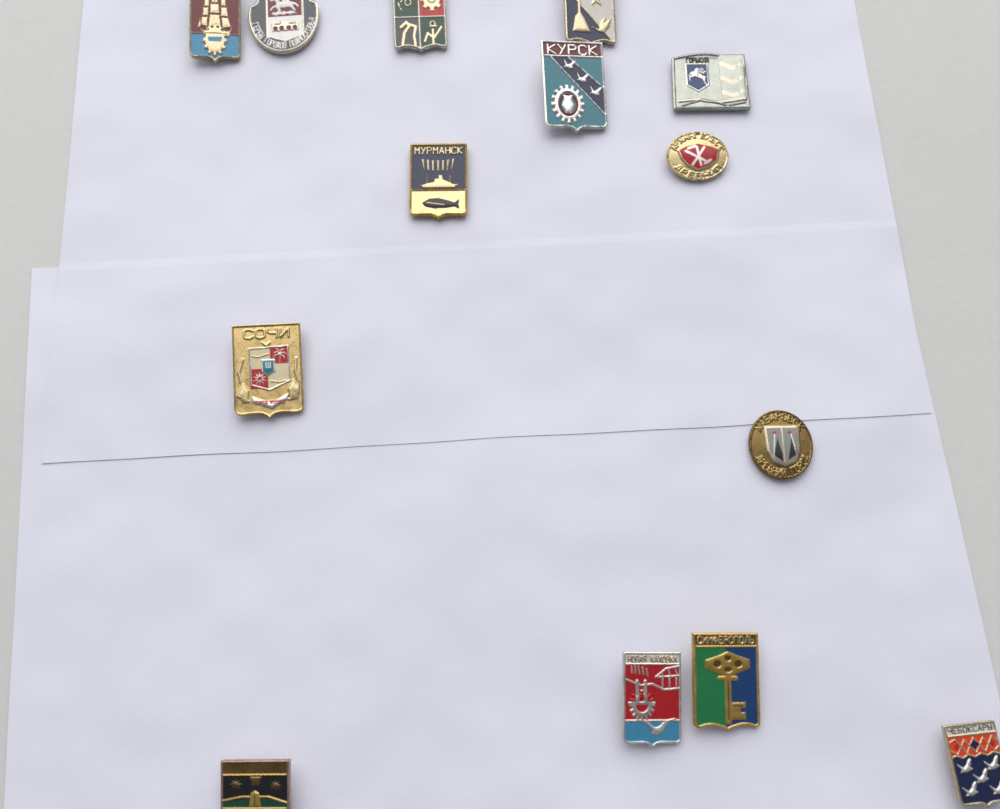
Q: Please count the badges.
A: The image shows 14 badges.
